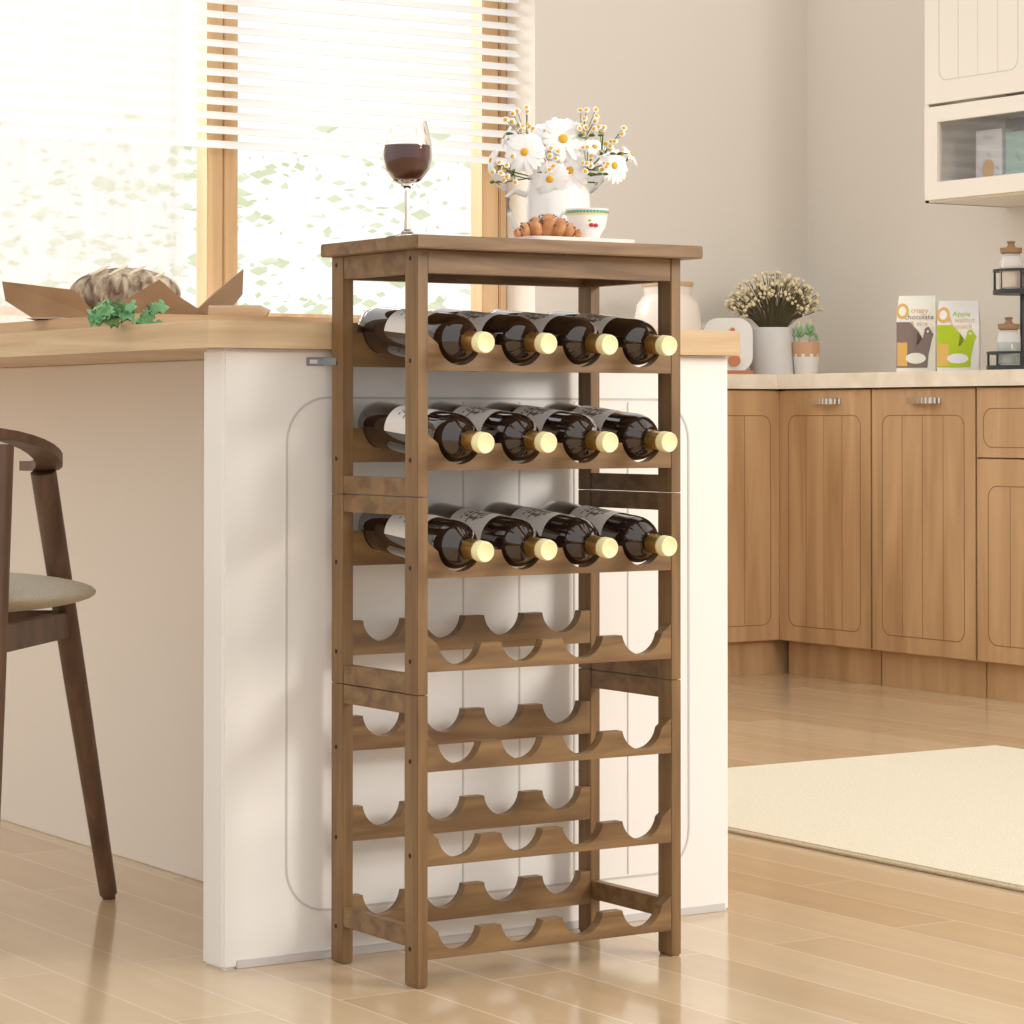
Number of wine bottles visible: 12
